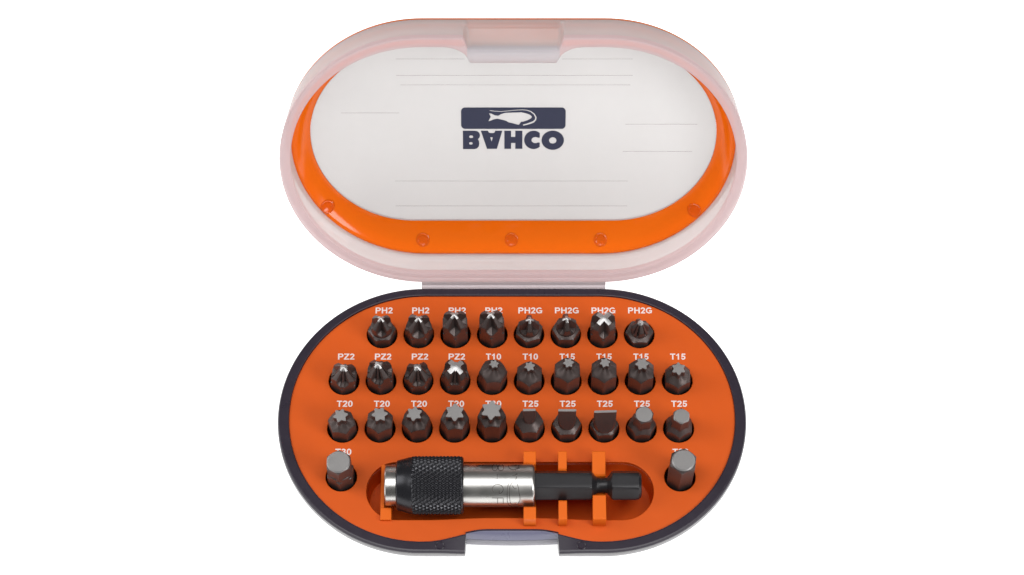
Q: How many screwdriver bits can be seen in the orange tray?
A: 30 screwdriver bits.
